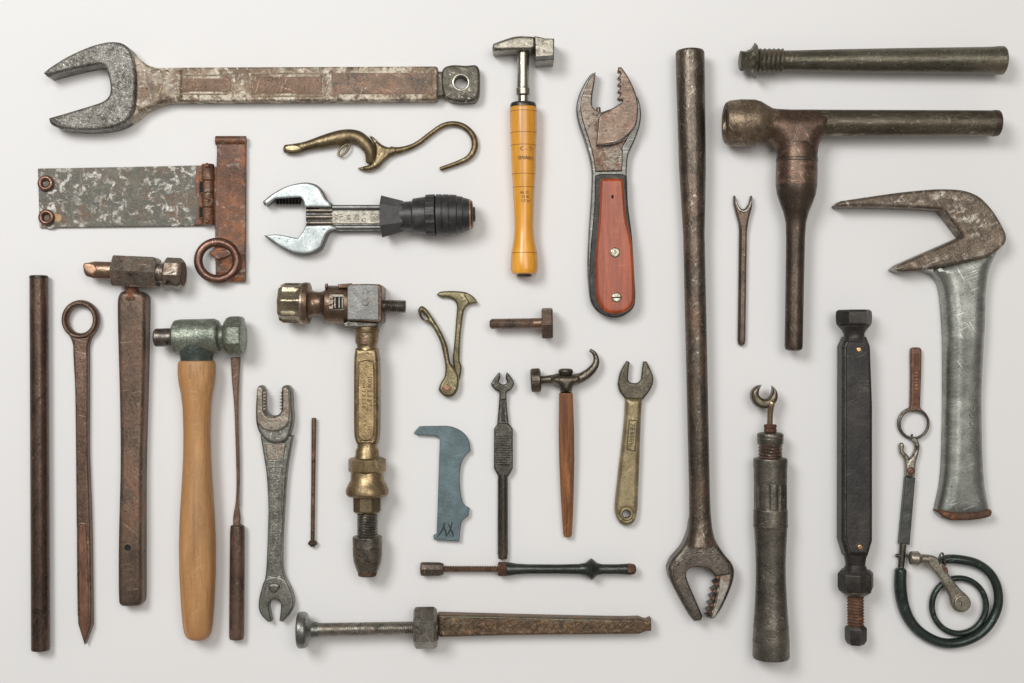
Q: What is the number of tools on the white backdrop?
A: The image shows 30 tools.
